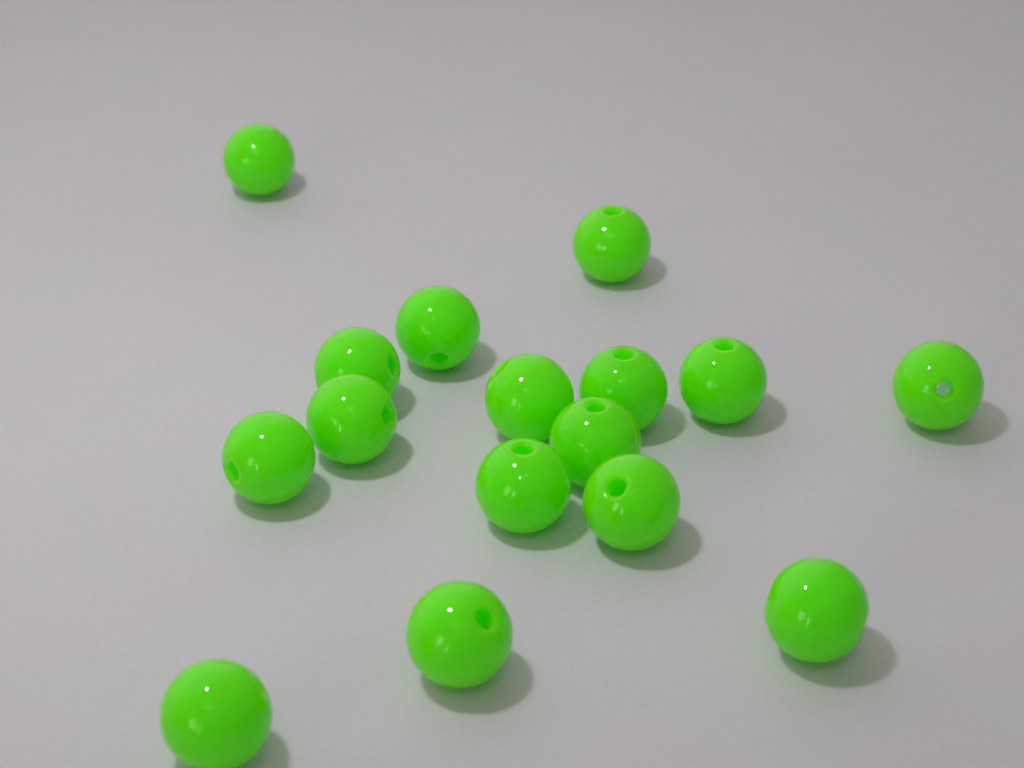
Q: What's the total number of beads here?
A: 16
